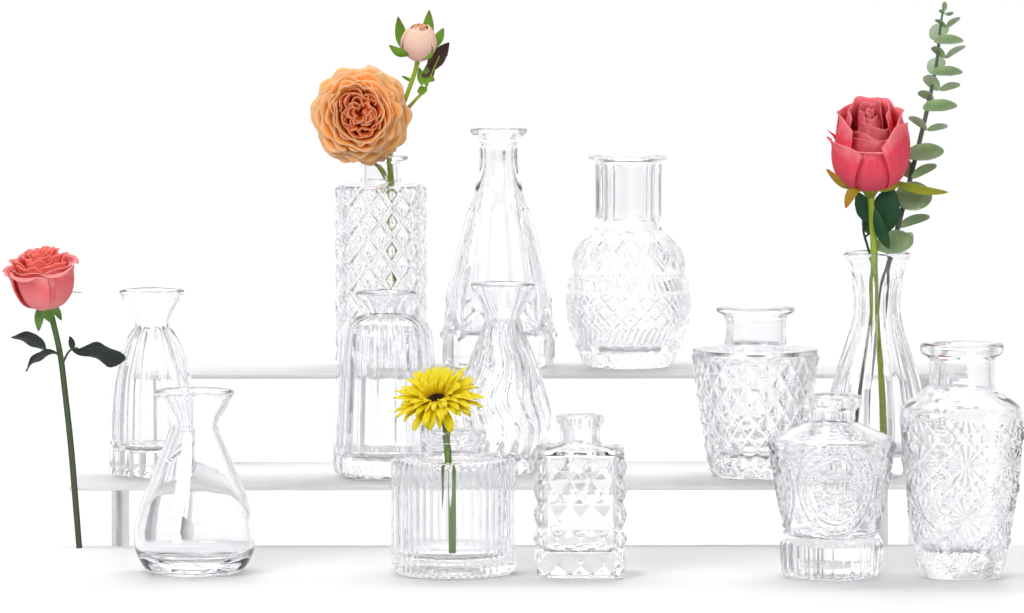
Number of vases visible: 13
